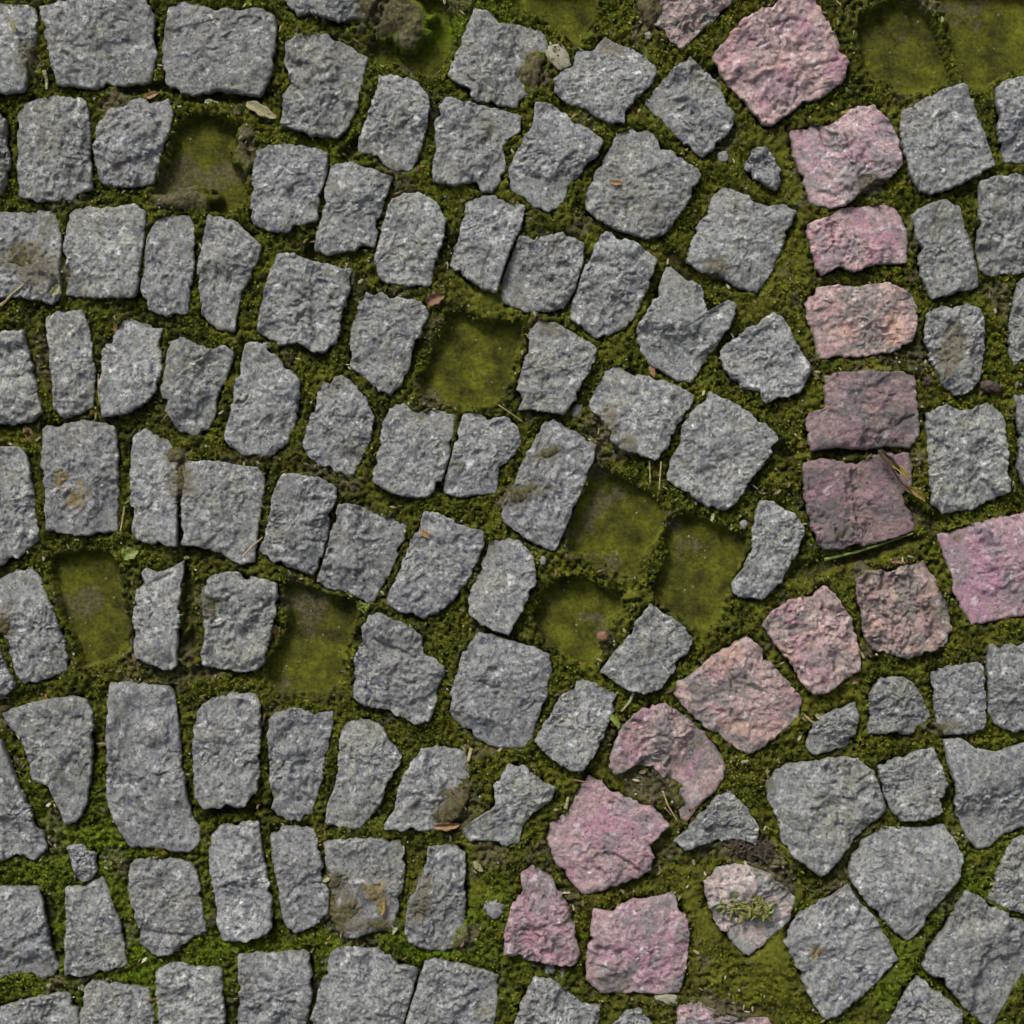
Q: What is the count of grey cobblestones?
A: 105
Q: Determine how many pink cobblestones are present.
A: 17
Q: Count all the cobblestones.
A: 122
